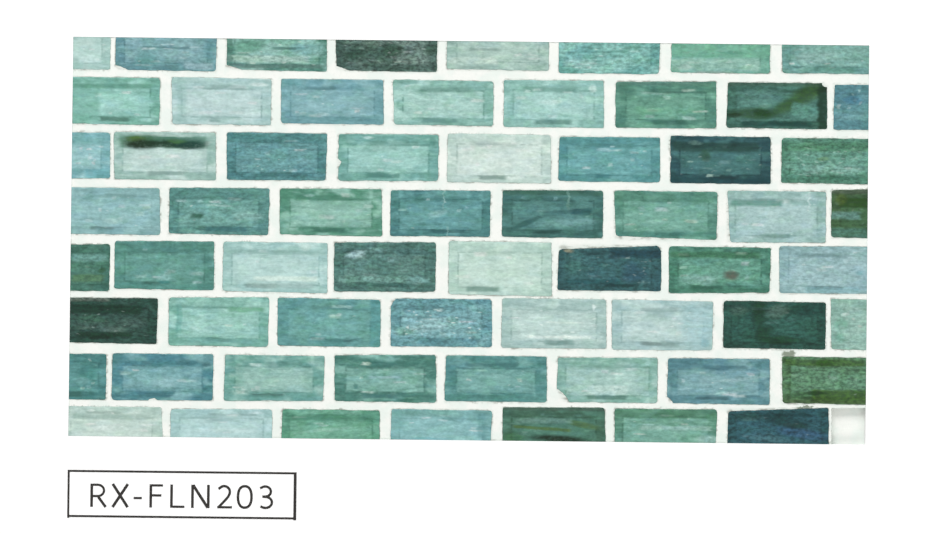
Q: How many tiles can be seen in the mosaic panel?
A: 63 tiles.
